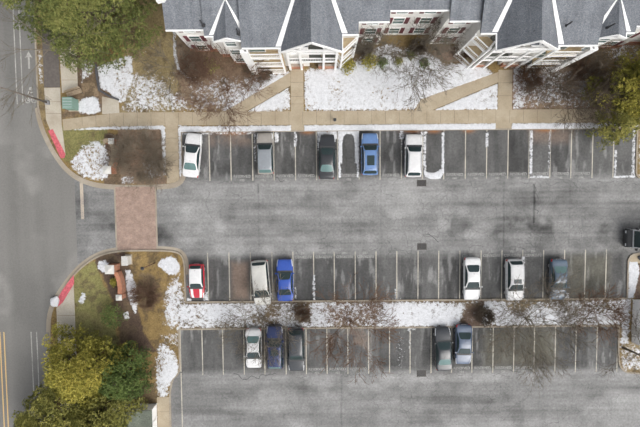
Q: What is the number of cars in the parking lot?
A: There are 16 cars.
